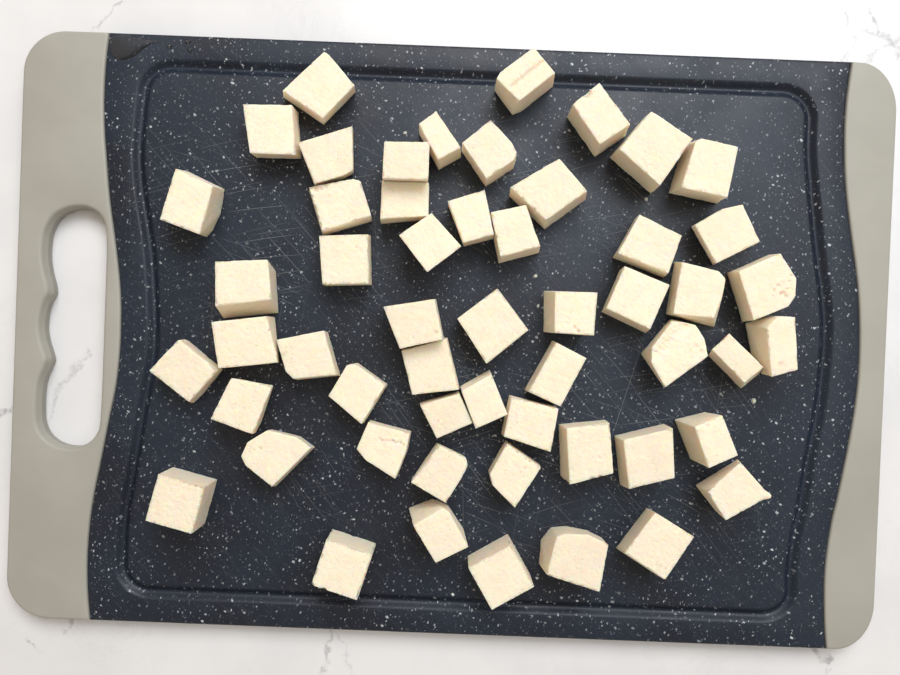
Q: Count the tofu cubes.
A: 54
